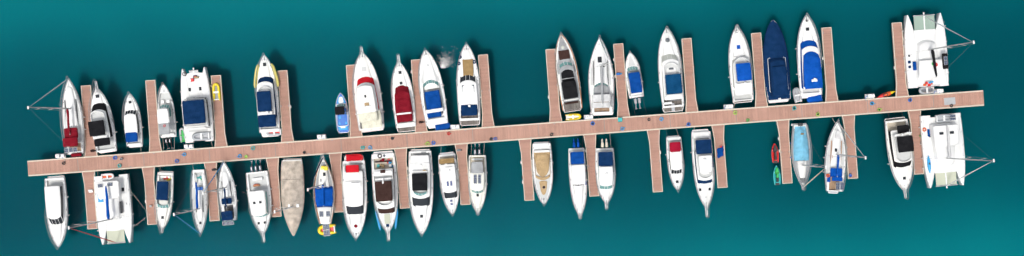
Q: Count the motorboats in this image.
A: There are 30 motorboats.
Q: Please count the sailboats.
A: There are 11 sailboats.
